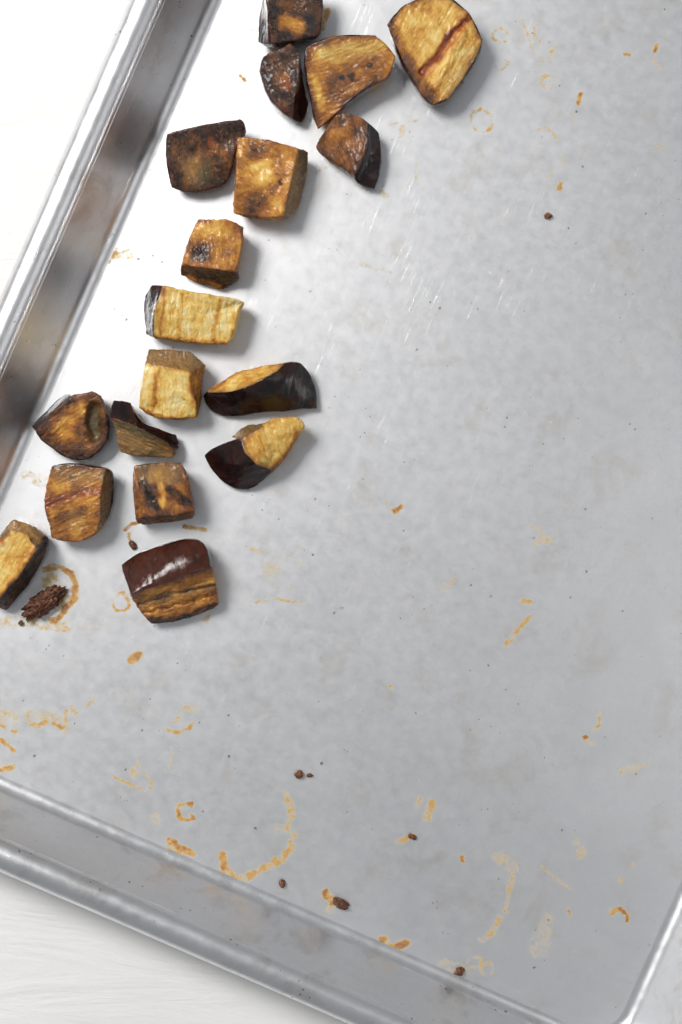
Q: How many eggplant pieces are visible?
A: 18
